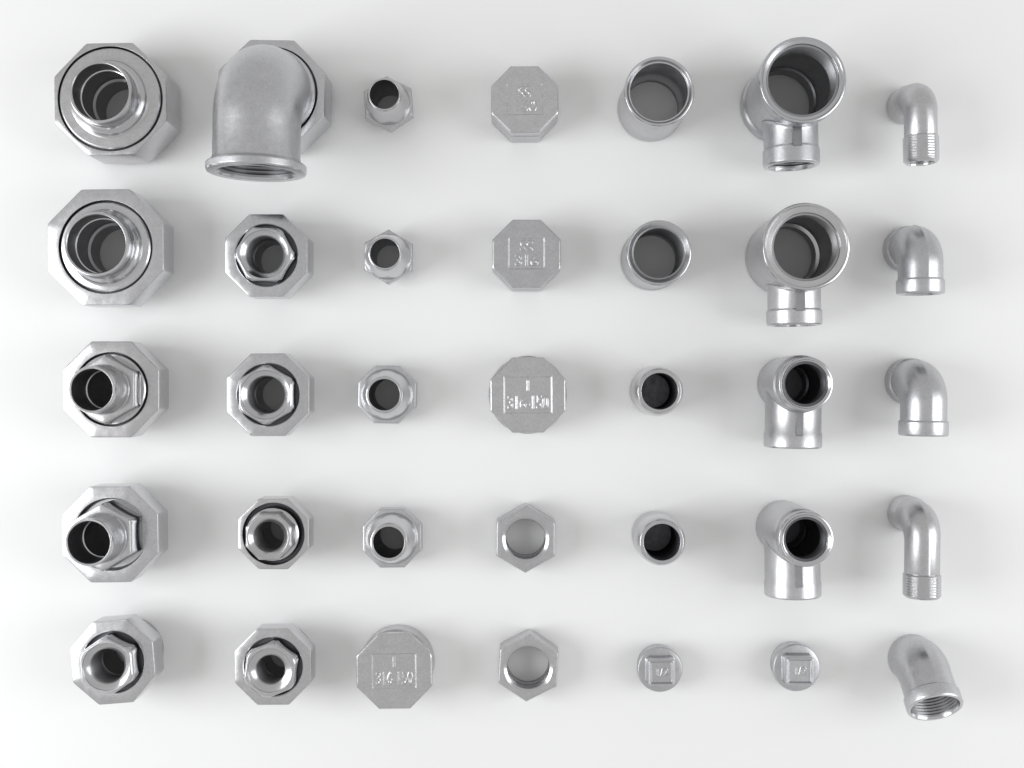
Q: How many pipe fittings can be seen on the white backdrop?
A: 35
